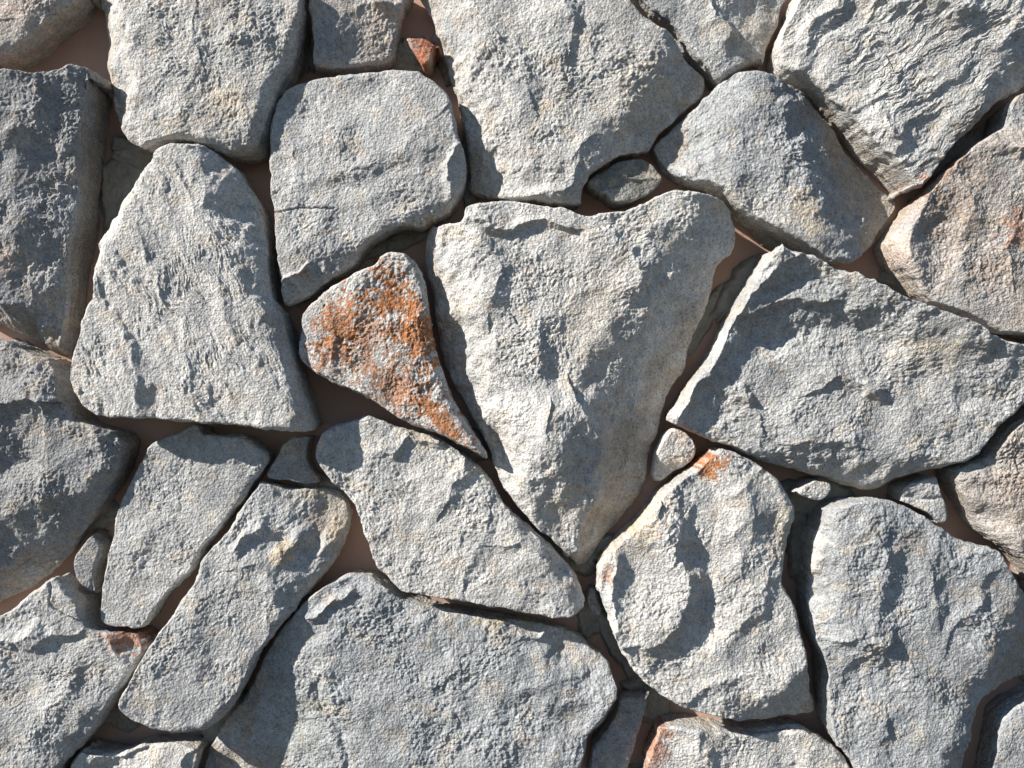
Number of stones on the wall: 35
